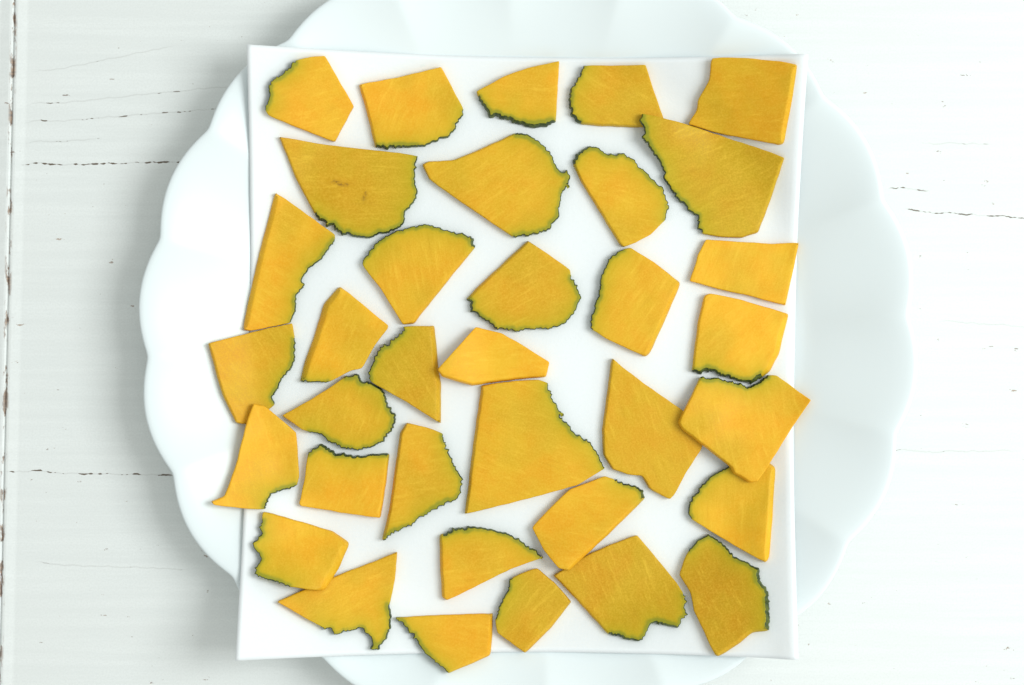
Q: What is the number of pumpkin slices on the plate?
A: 35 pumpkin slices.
